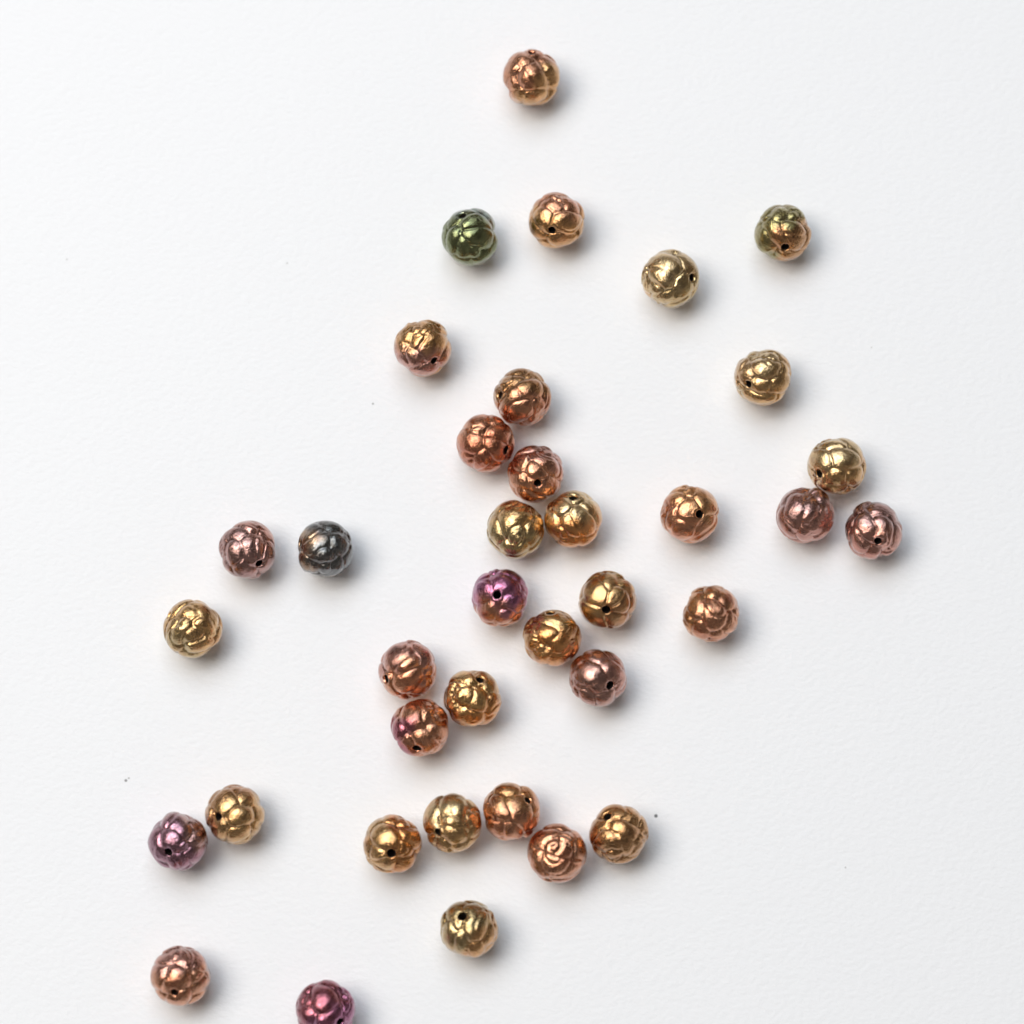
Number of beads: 37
